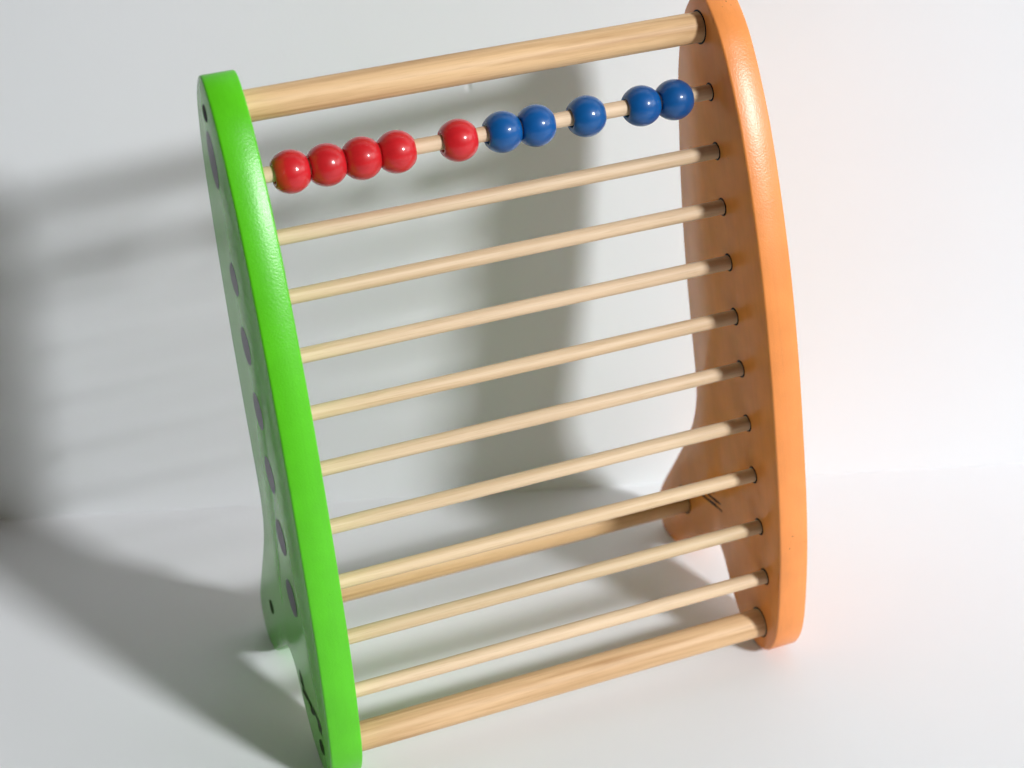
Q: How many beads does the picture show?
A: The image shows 10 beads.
